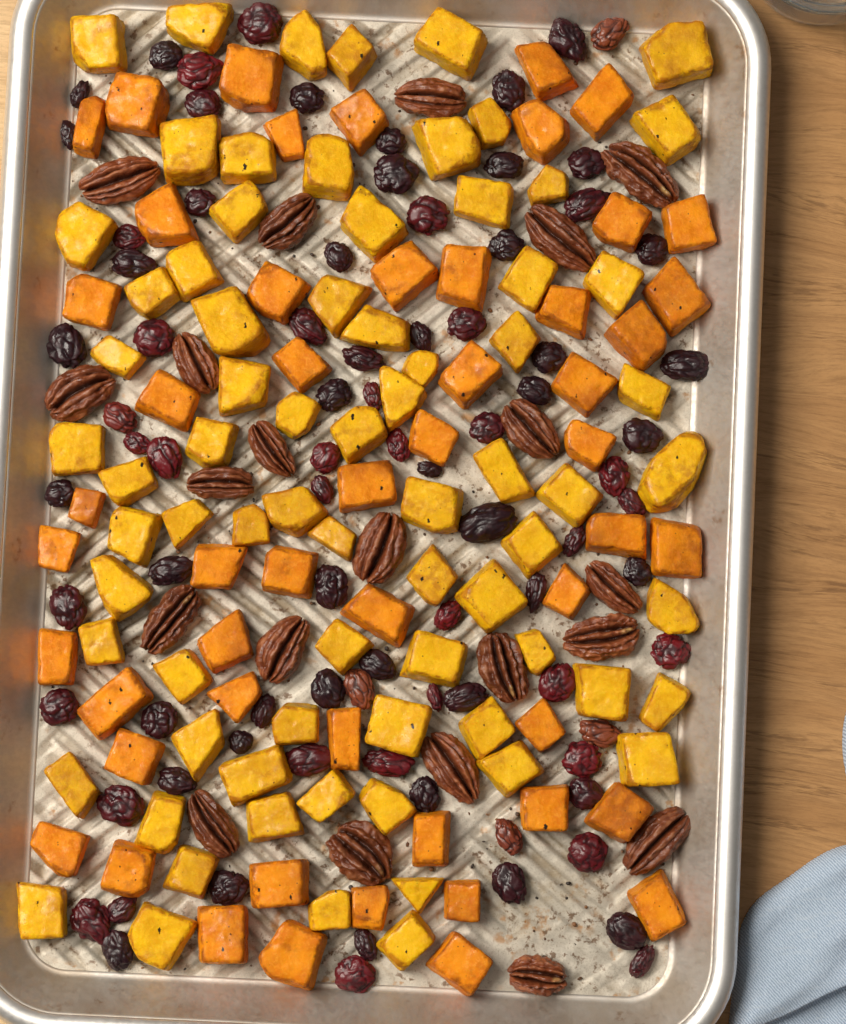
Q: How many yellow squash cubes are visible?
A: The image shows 74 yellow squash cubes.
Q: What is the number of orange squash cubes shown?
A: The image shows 52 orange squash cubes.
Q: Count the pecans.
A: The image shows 21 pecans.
